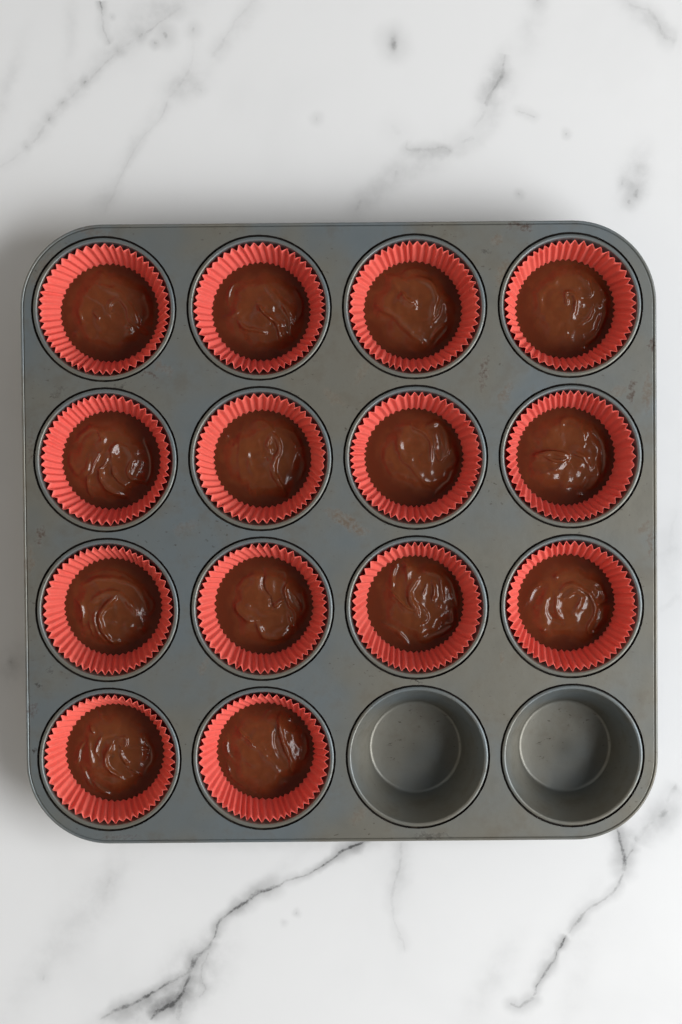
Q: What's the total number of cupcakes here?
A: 14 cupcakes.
